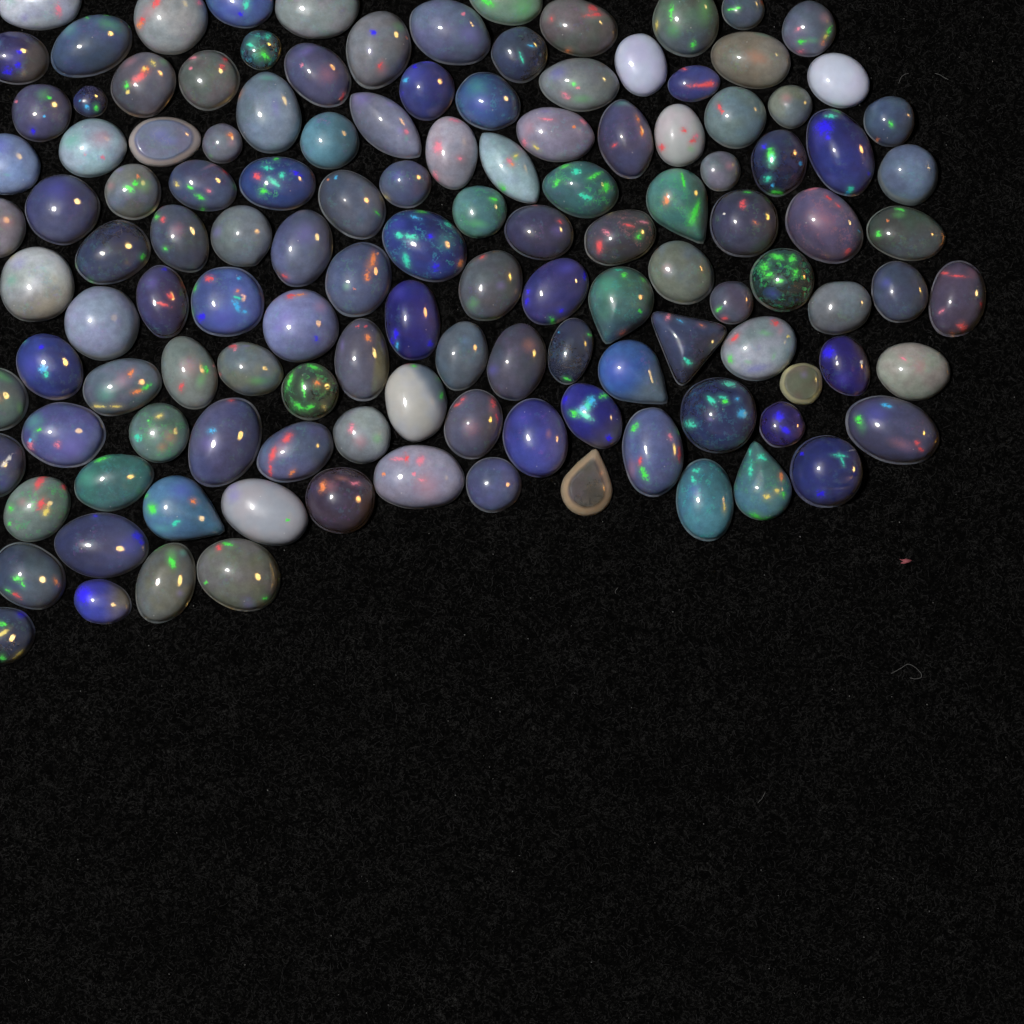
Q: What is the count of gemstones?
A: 129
